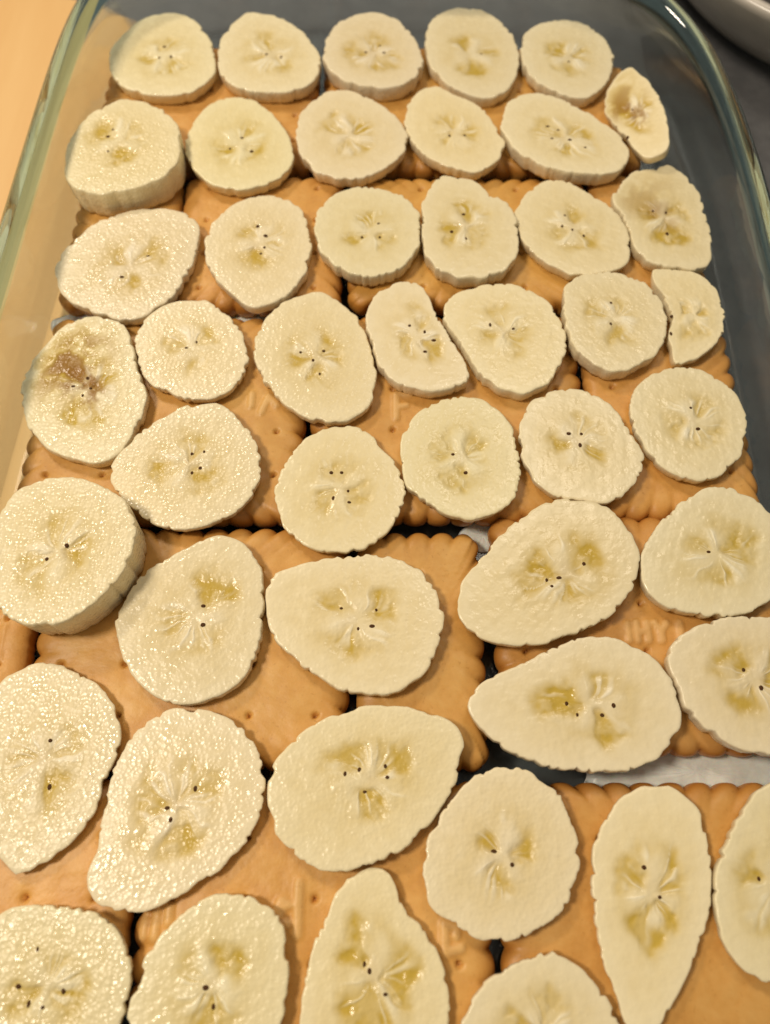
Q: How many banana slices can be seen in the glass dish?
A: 46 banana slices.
